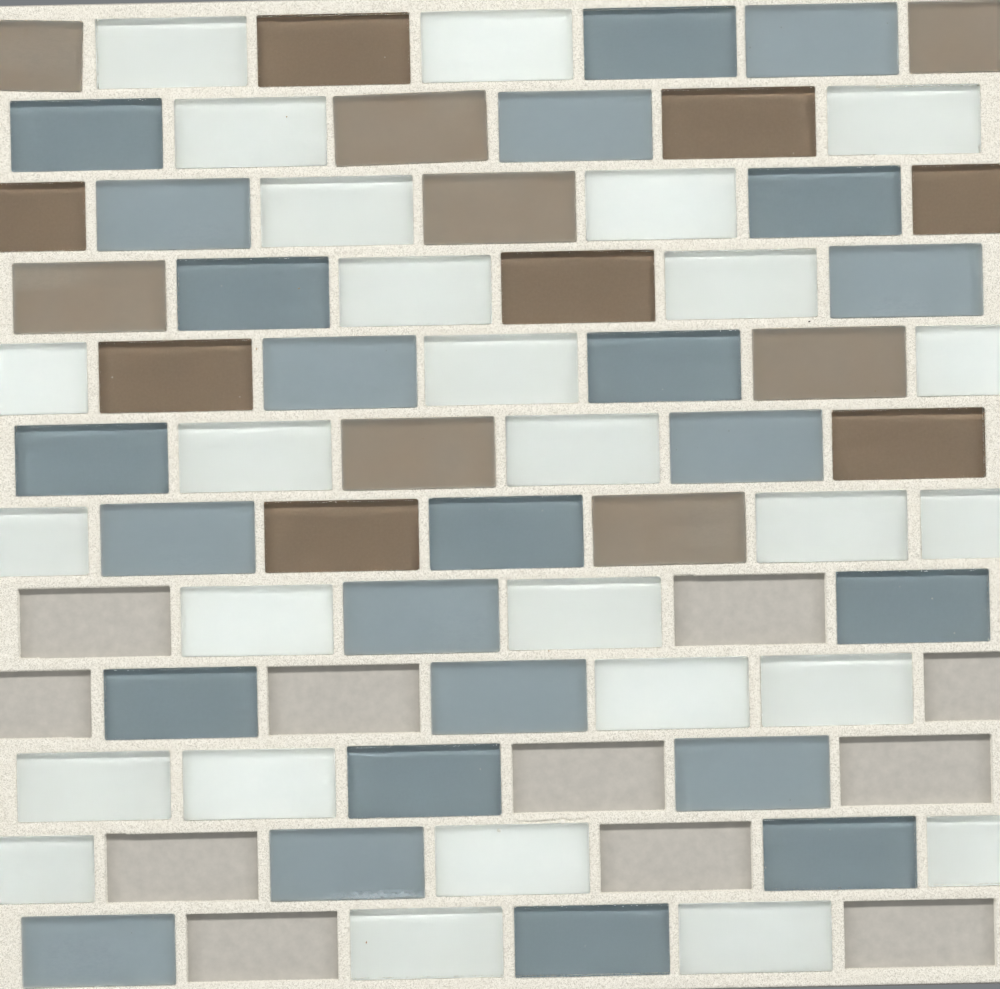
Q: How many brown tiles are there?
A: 16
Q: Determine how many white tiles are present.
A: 27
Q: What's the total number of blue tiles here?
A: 24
